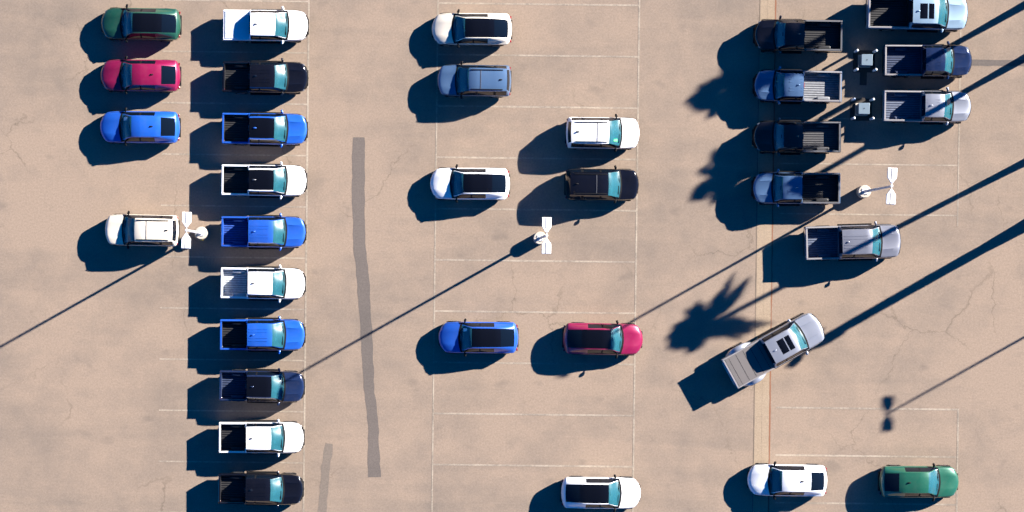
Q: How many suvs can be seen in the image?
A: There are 14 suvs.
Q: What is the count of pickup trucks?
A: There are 19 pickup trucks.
